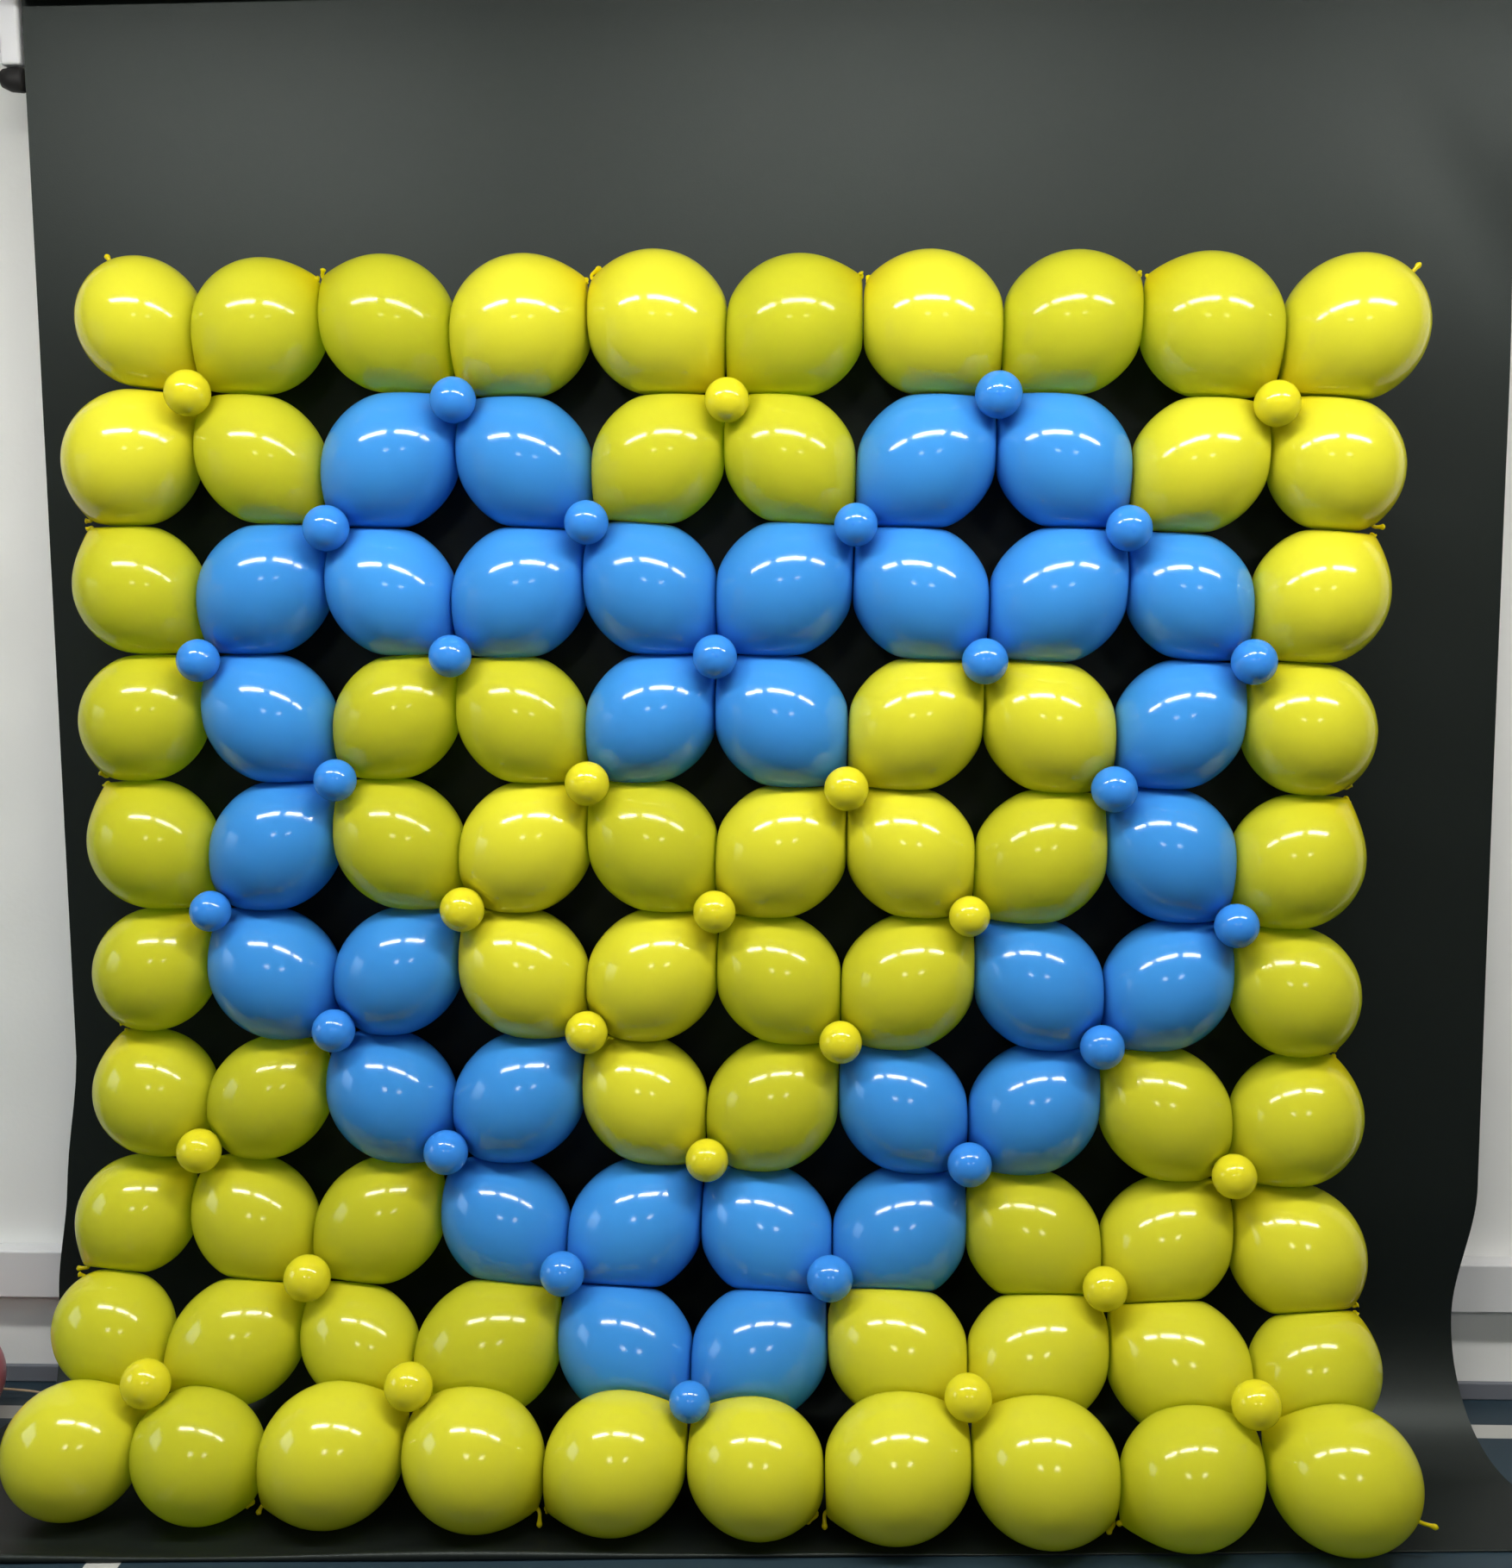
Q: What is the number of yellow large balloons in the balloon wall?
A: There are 68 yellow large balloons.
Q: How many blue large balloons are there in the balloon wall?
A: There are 32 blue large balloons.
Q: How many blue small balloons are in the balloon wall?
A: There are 22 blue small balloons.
